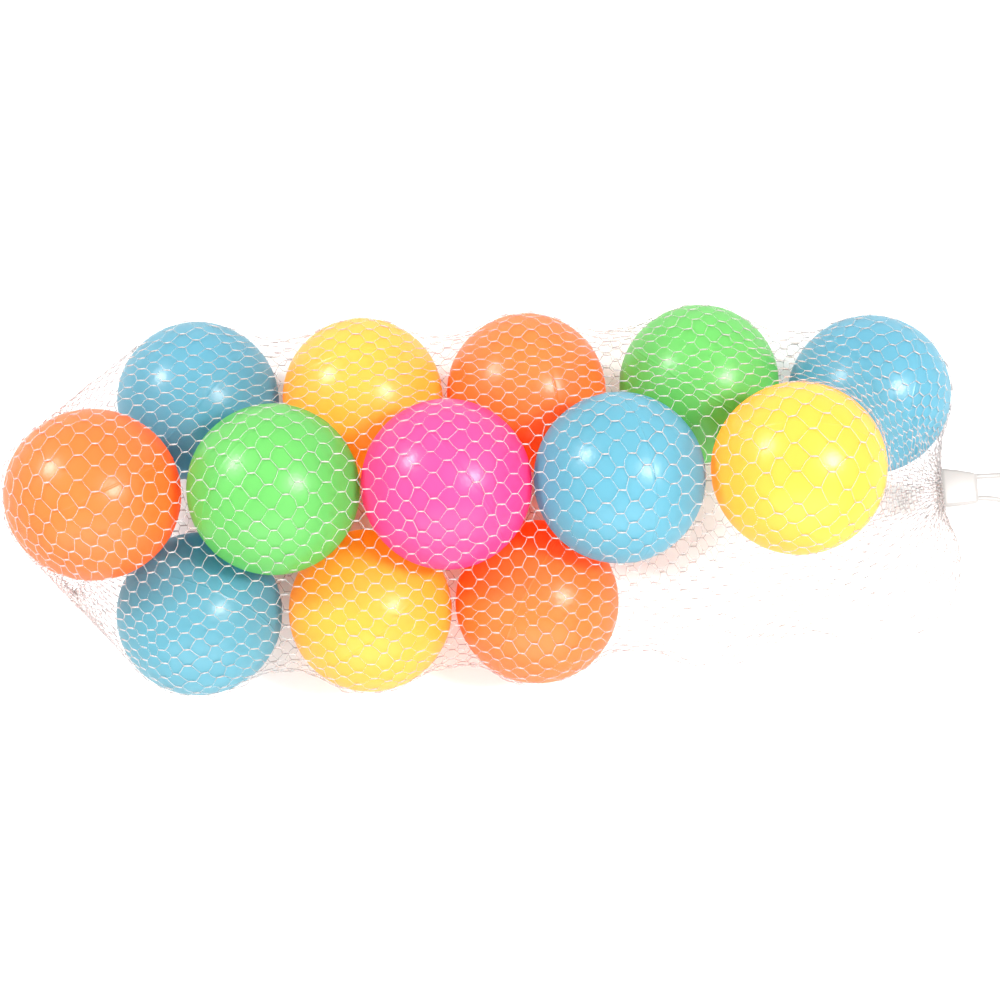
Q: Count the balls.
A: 13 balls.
